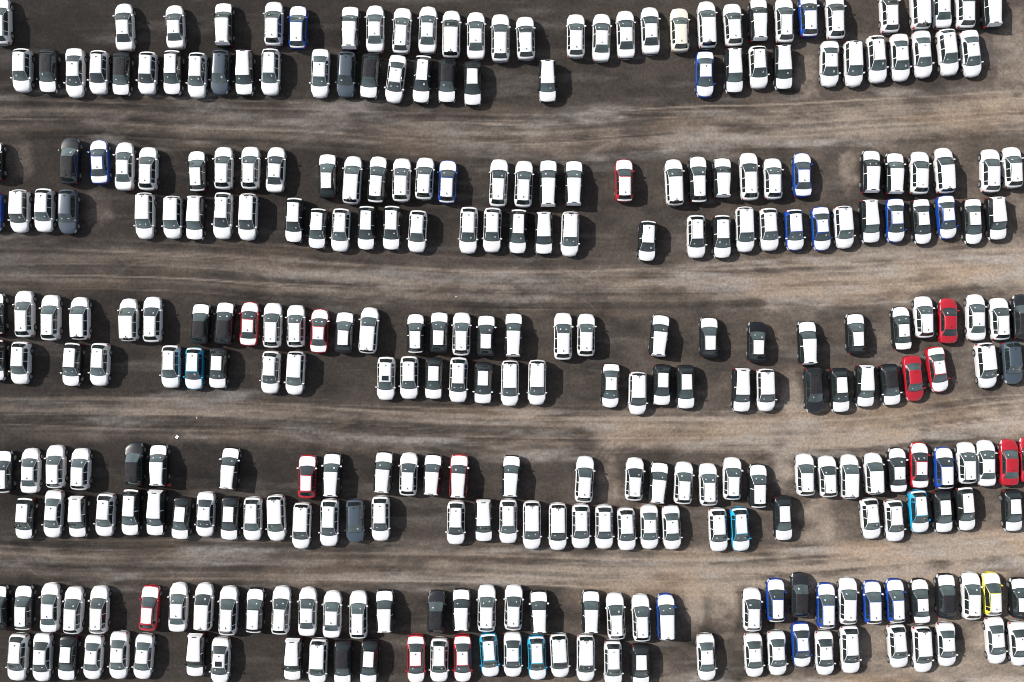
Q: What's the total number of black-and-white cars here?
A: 101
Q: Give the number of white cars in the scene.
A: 172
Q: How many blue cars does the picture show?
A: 18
